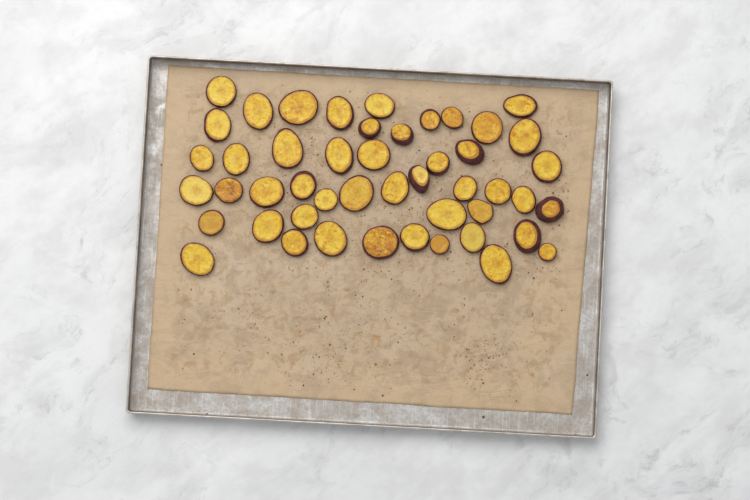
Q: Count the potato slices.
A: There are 48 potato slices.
